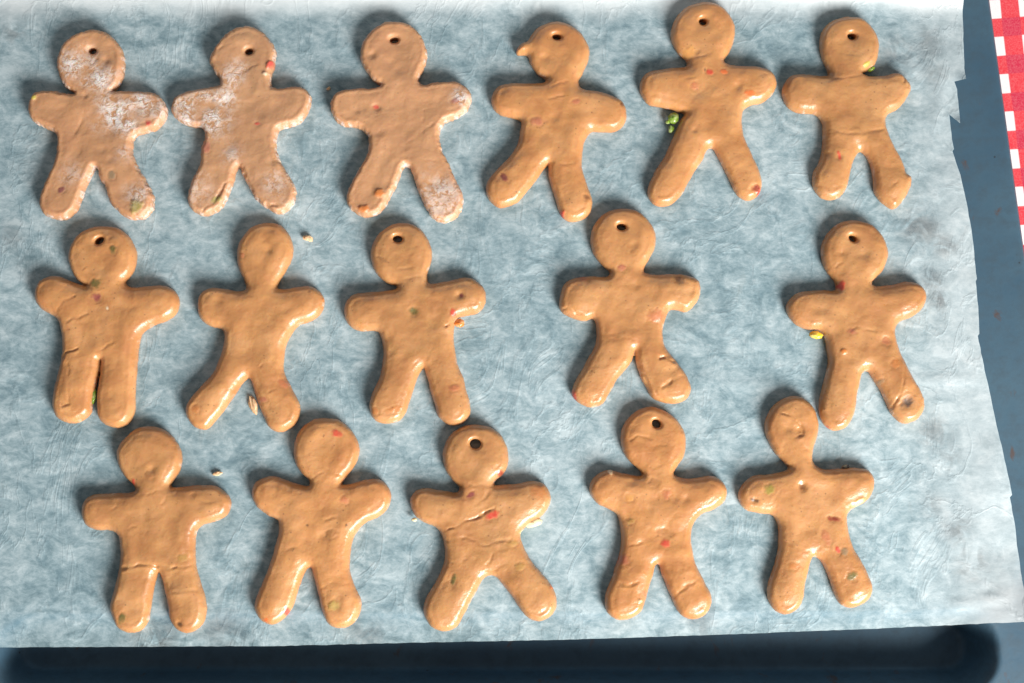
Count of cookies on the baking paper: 16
